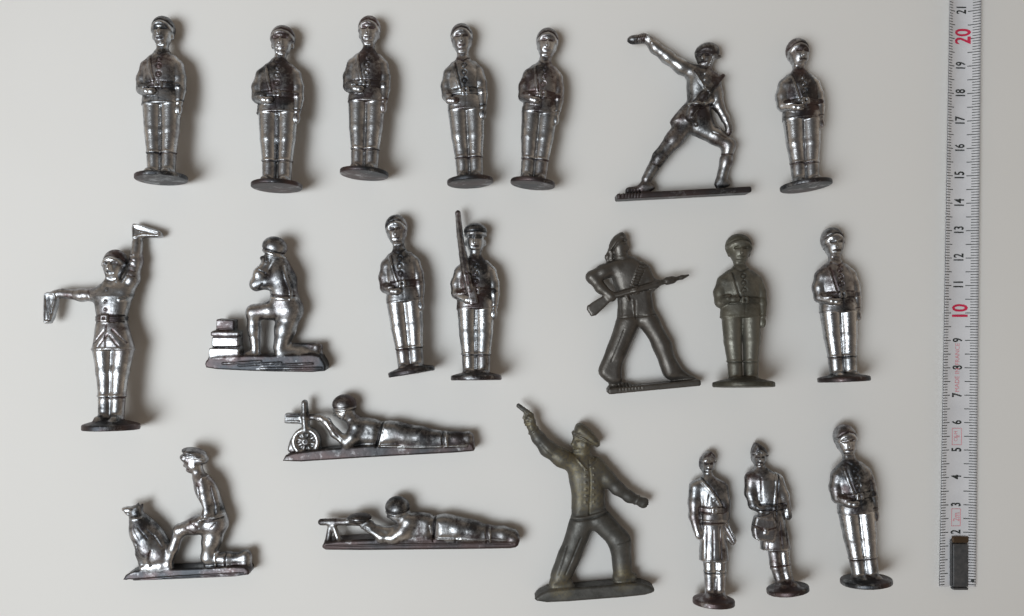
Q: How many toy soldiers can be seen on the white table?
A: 21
